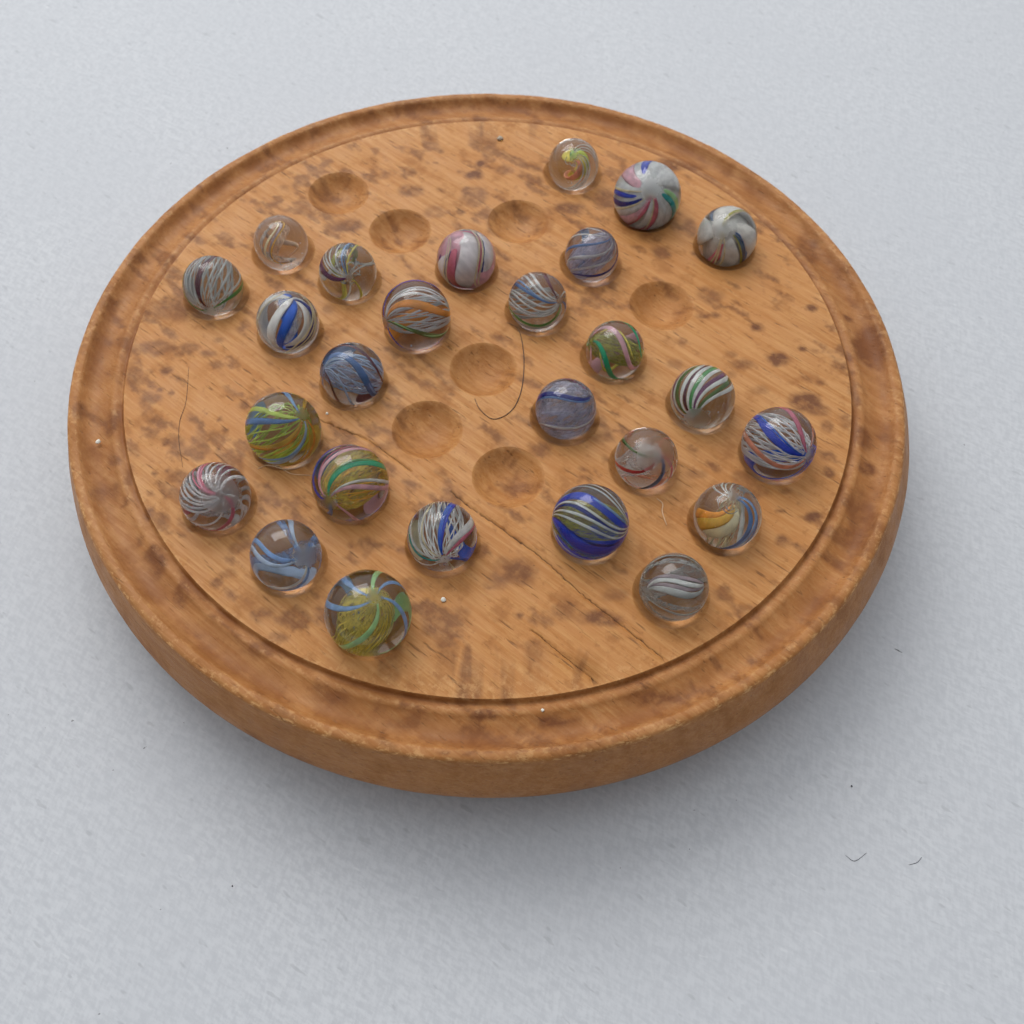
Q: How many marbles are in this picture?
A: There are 26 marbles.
